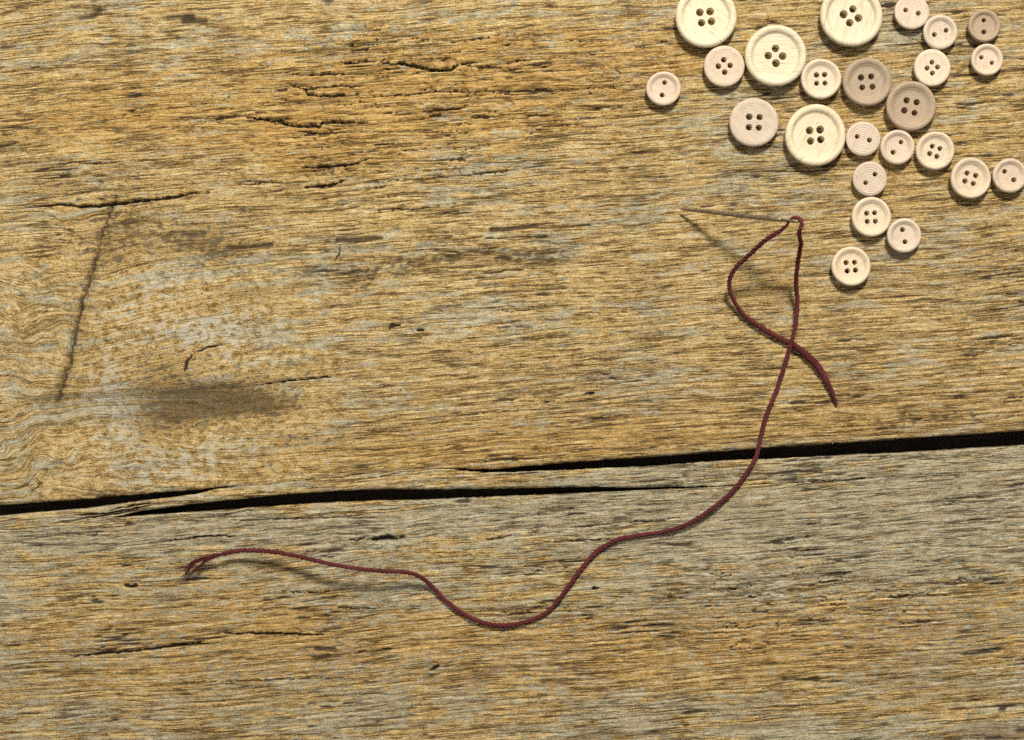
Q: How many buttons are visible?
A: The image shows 24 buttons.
